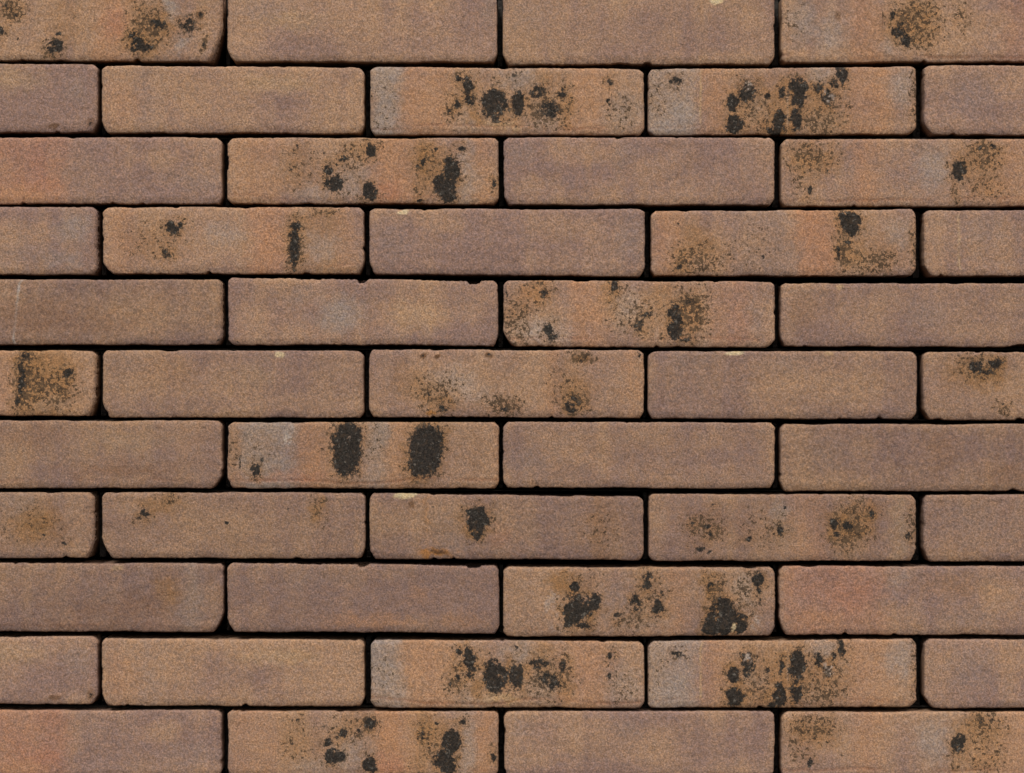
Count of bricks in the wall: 49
